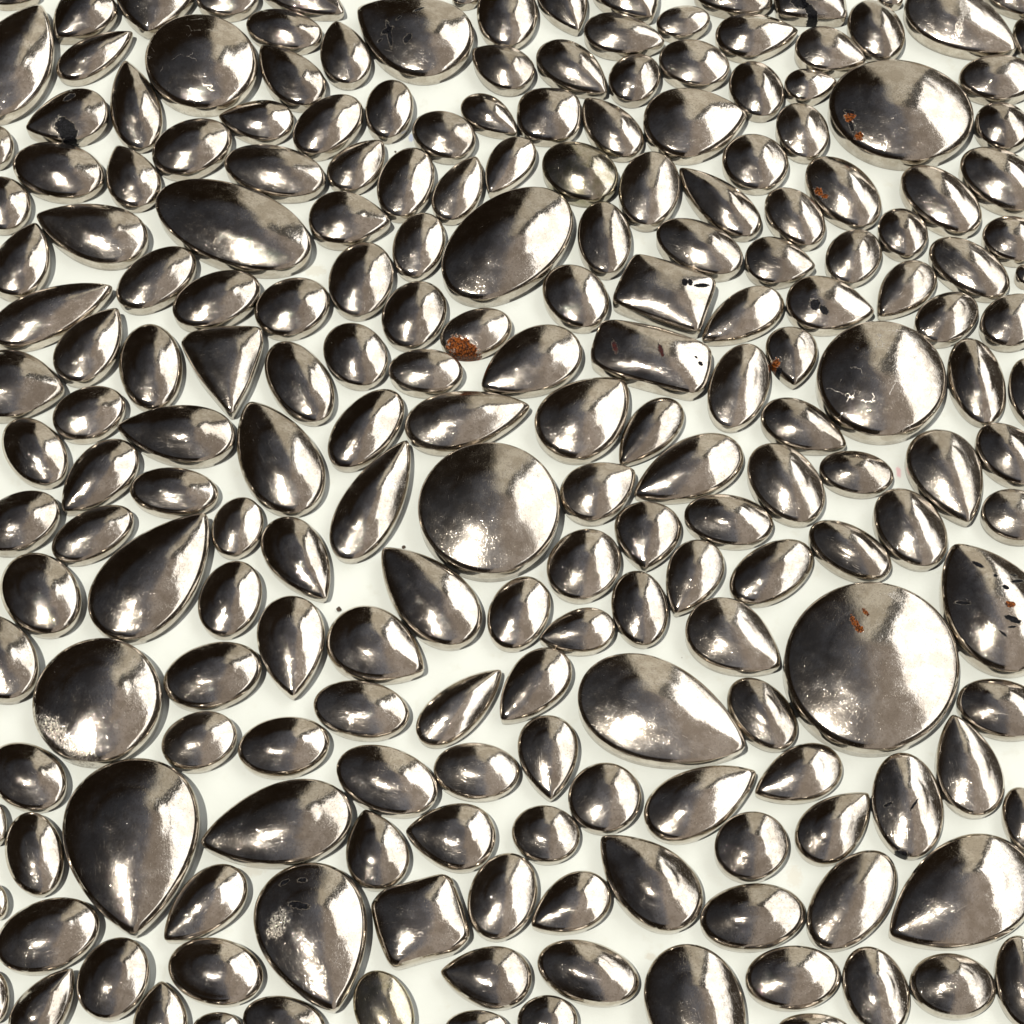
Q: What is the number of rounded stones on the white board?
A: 122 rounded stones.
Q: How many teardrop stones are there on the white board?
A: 83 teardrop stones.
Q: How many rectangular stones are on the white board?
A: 4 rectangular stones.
